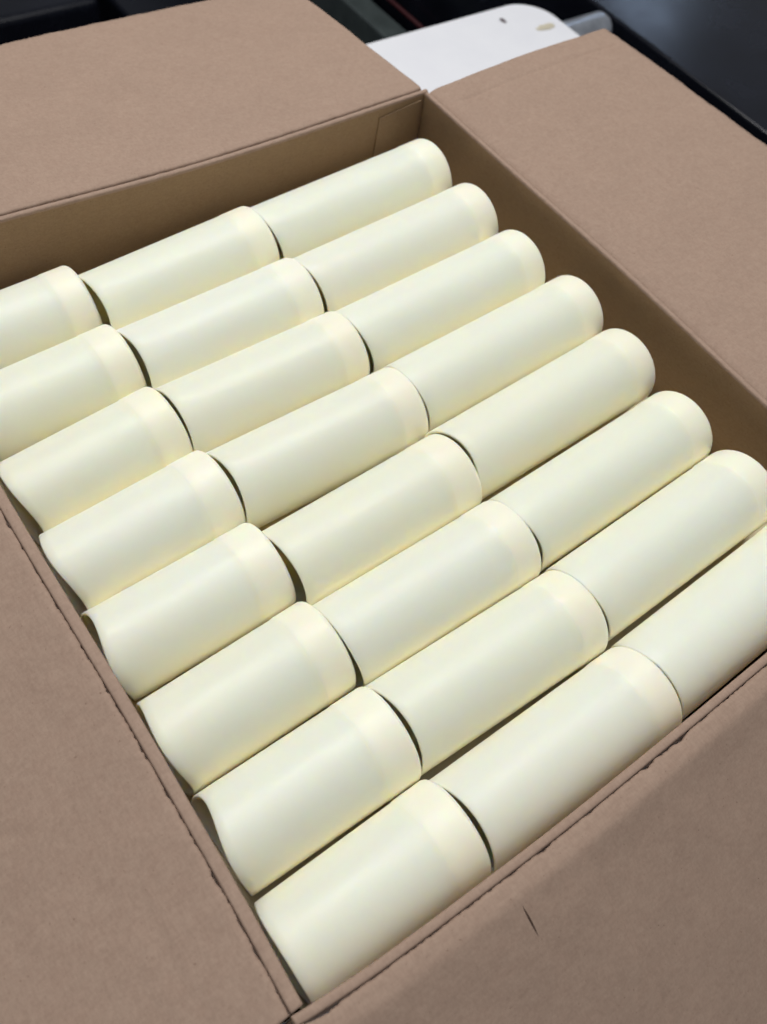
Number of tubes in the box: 24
